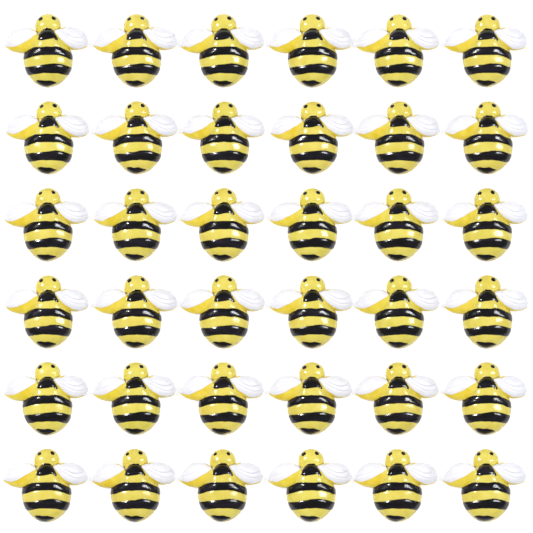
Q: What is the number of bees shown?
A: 36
